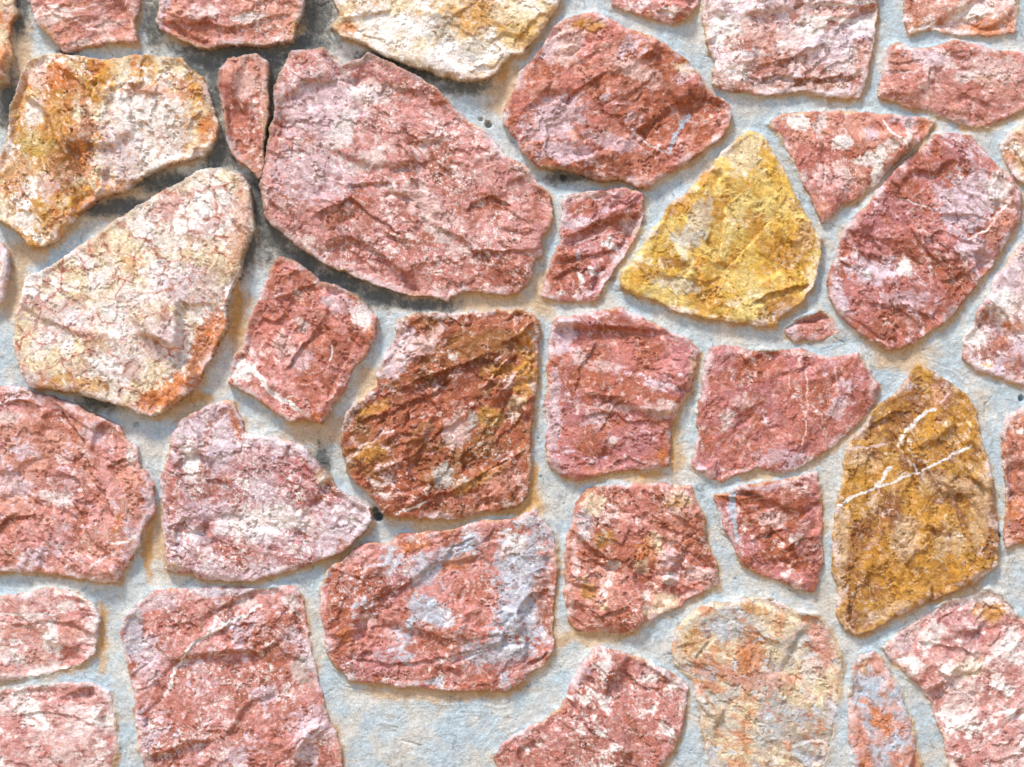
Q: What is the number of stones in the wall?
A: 39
